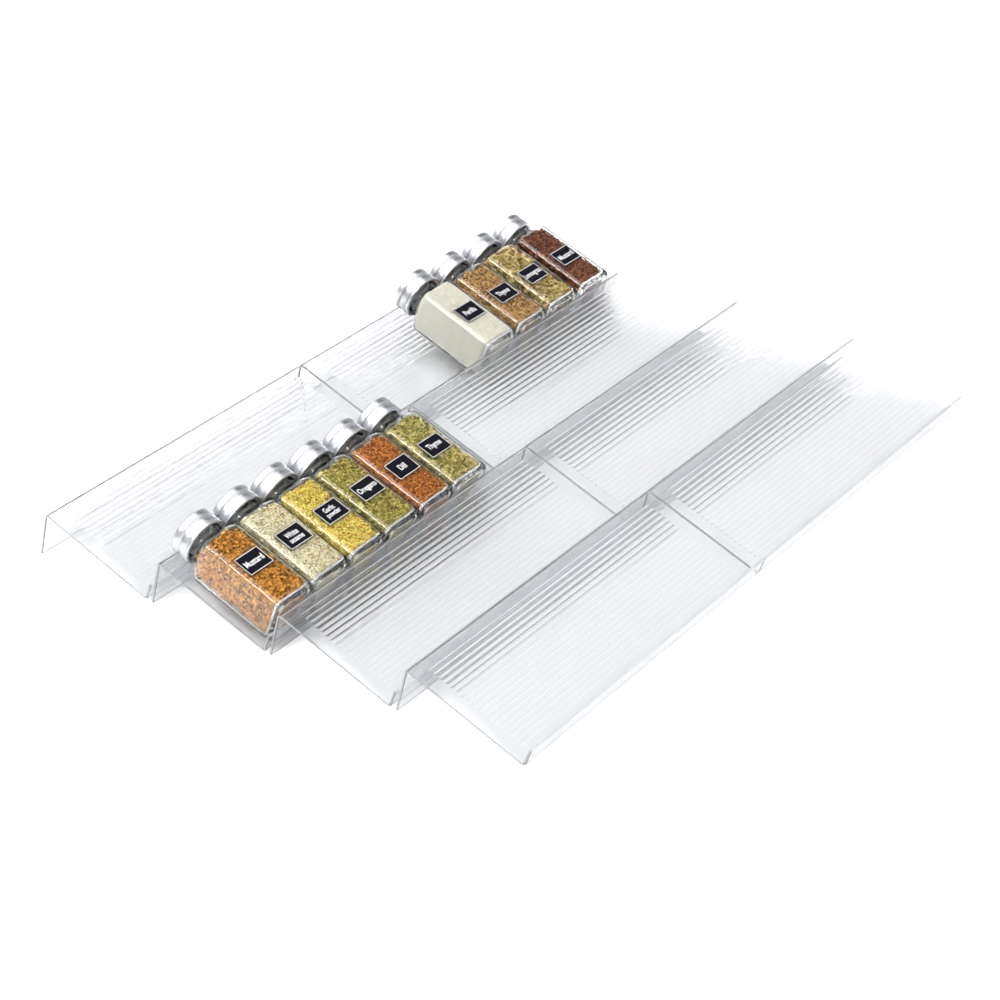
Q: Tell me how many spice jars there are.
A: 10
